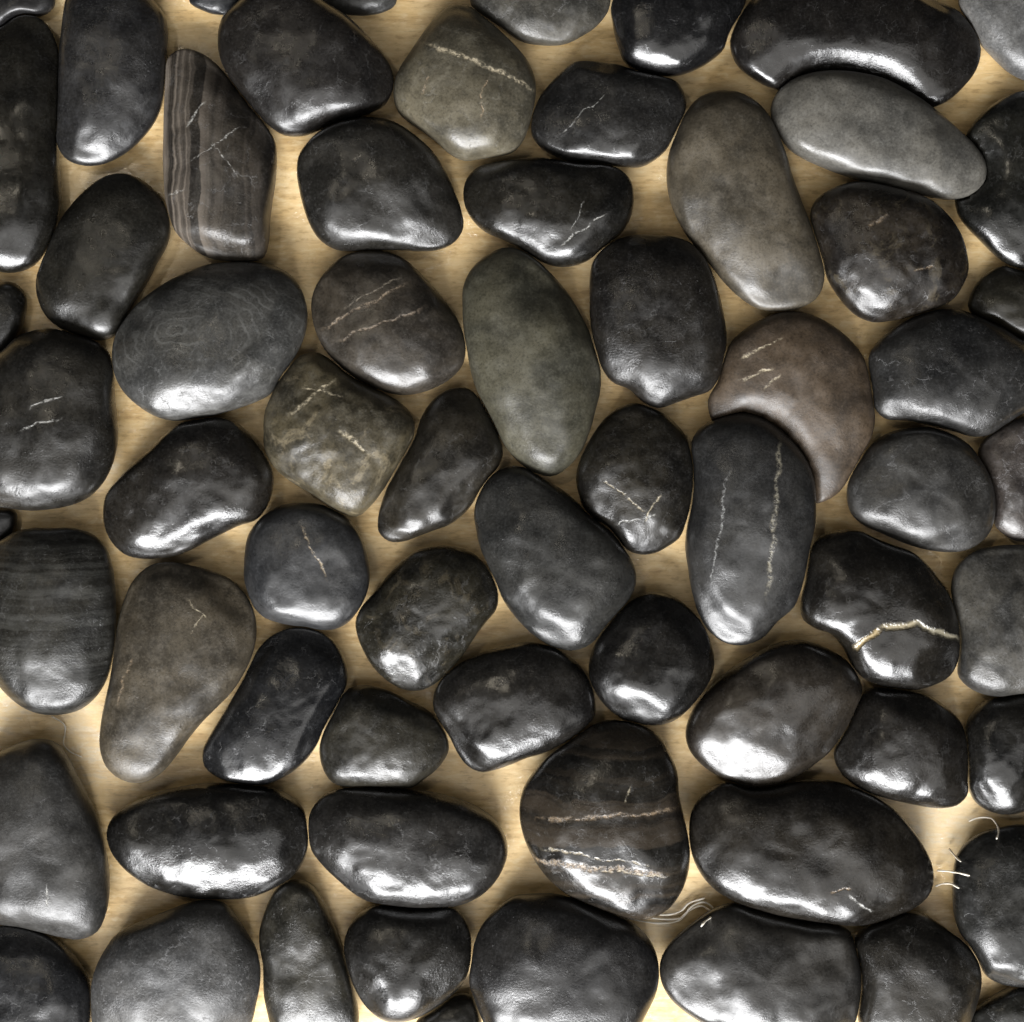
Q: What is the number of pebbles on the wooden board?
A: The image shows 66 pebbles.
